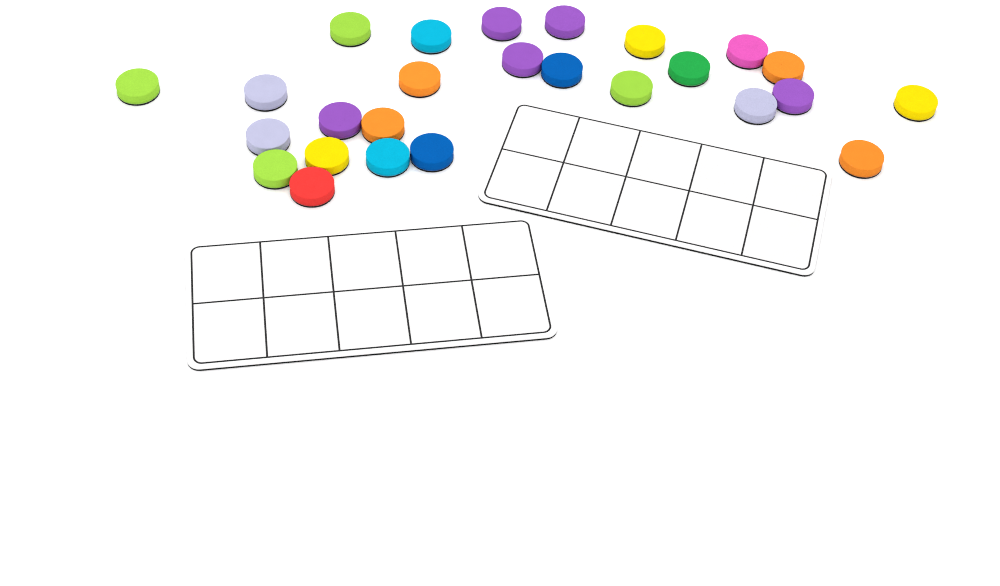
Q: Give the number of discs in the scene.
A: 26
